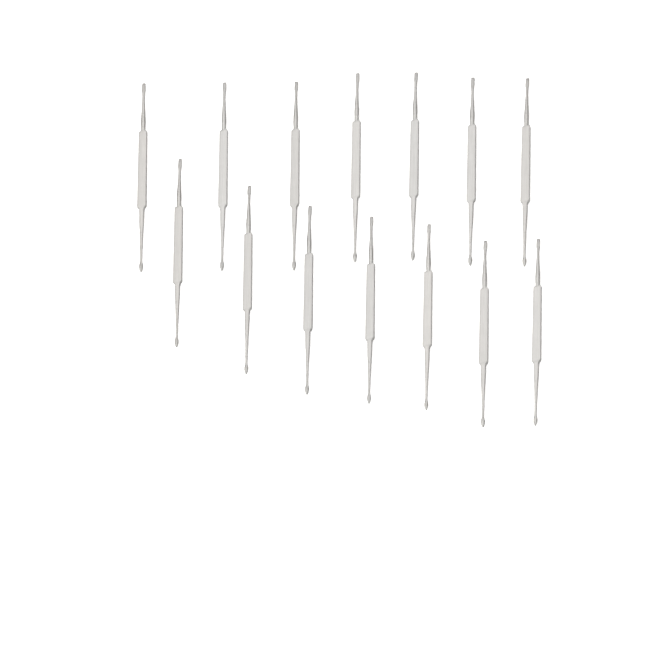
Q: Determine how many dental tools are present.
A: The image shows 14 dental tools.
